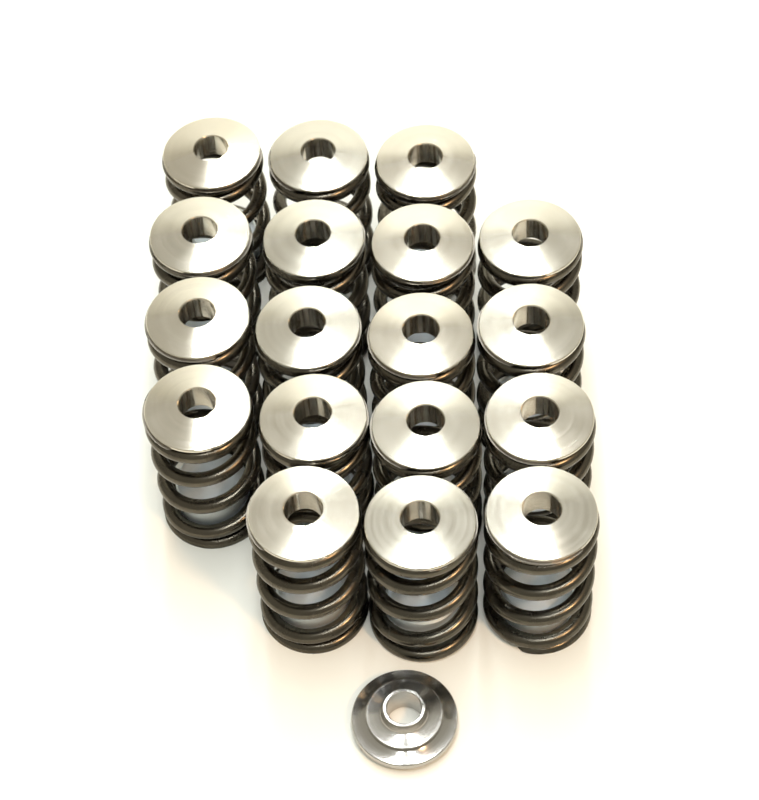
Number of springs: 18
